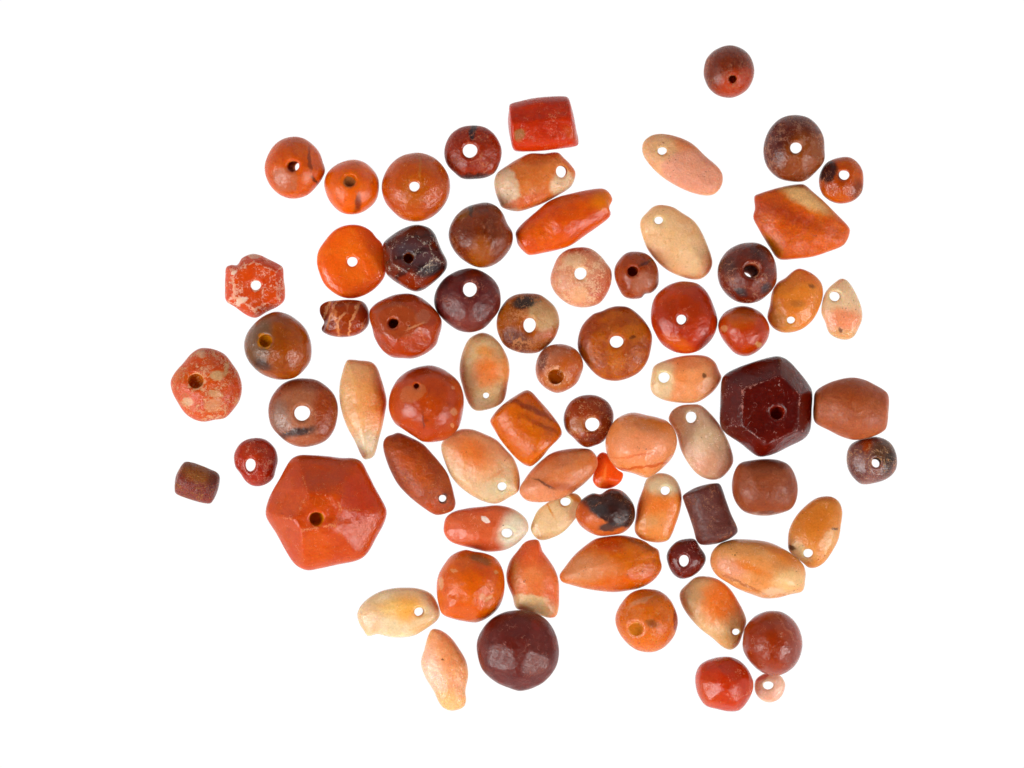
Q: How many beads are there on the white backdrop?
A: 71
